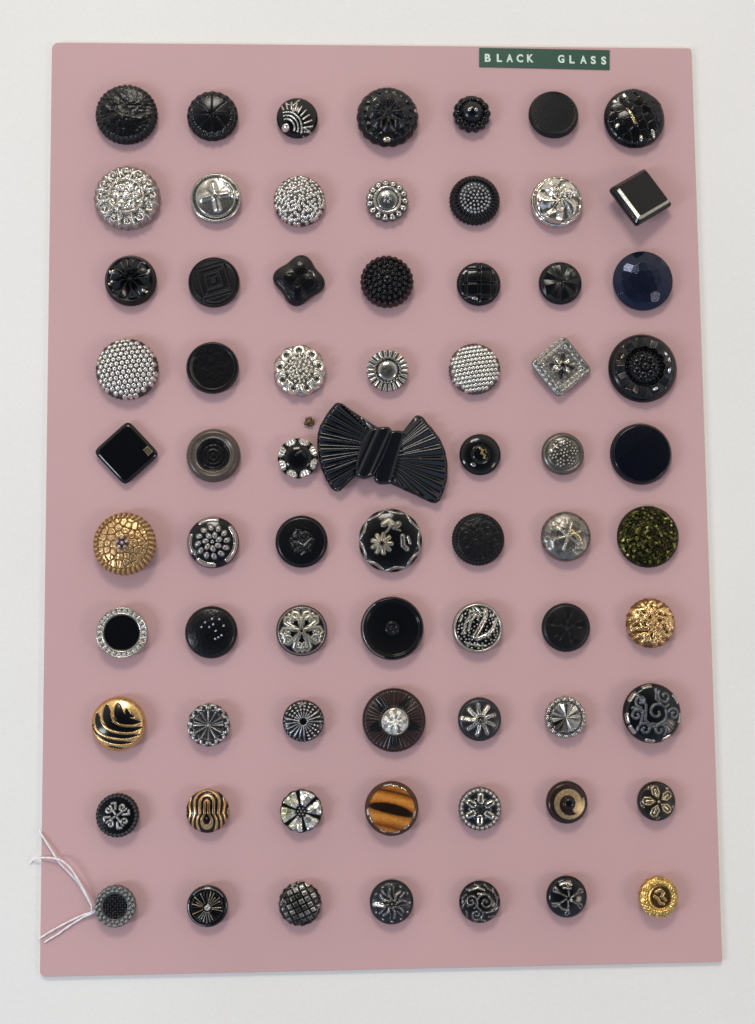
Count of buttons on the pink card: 69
